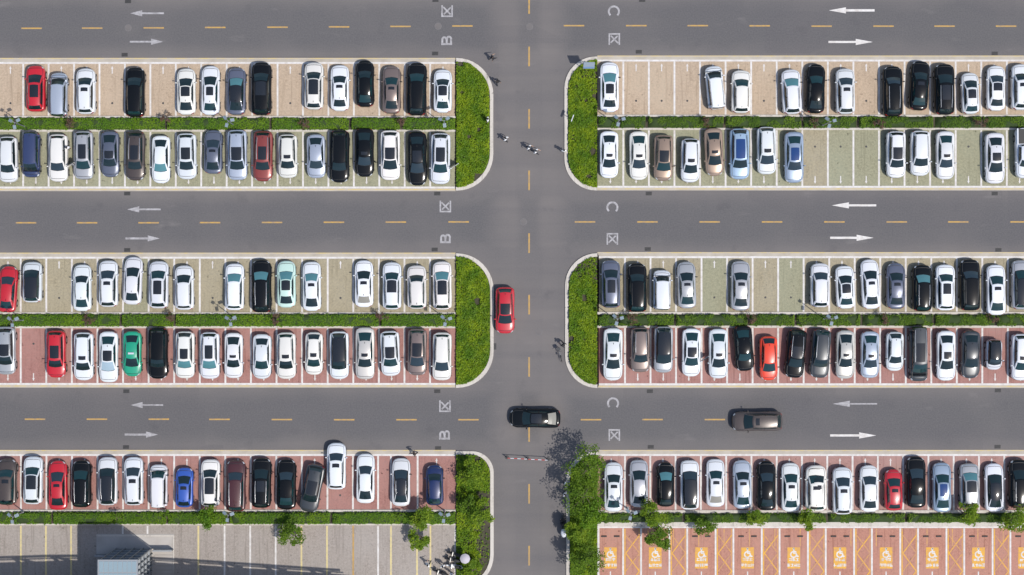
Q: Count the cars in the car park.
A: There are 158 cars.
